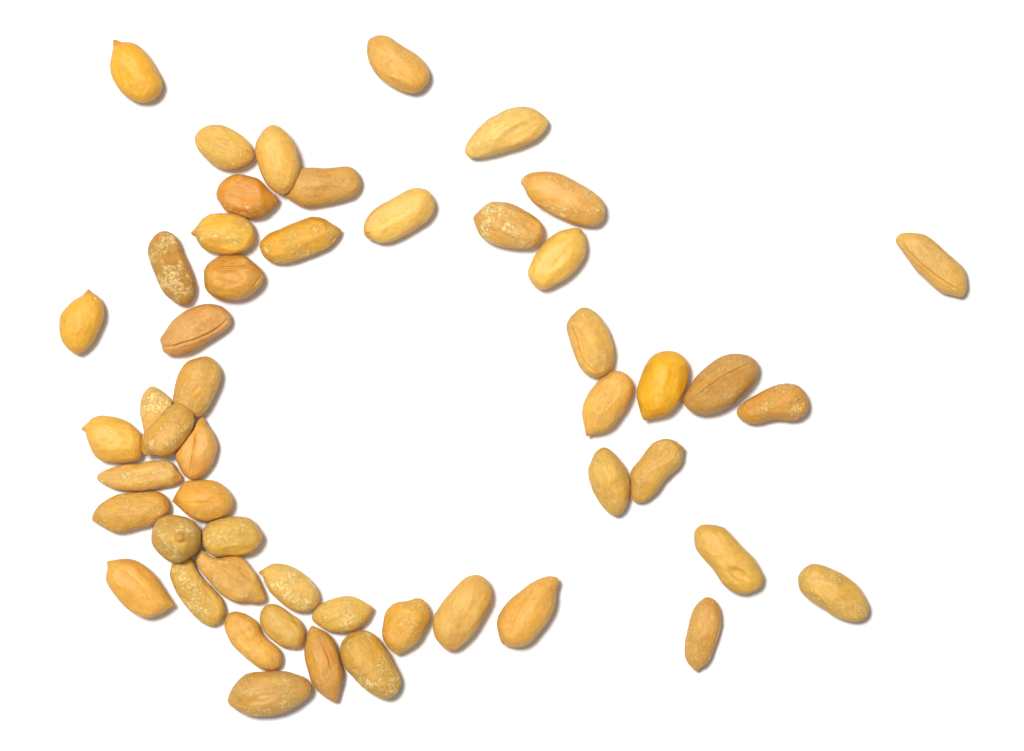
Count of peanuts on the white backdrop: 51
